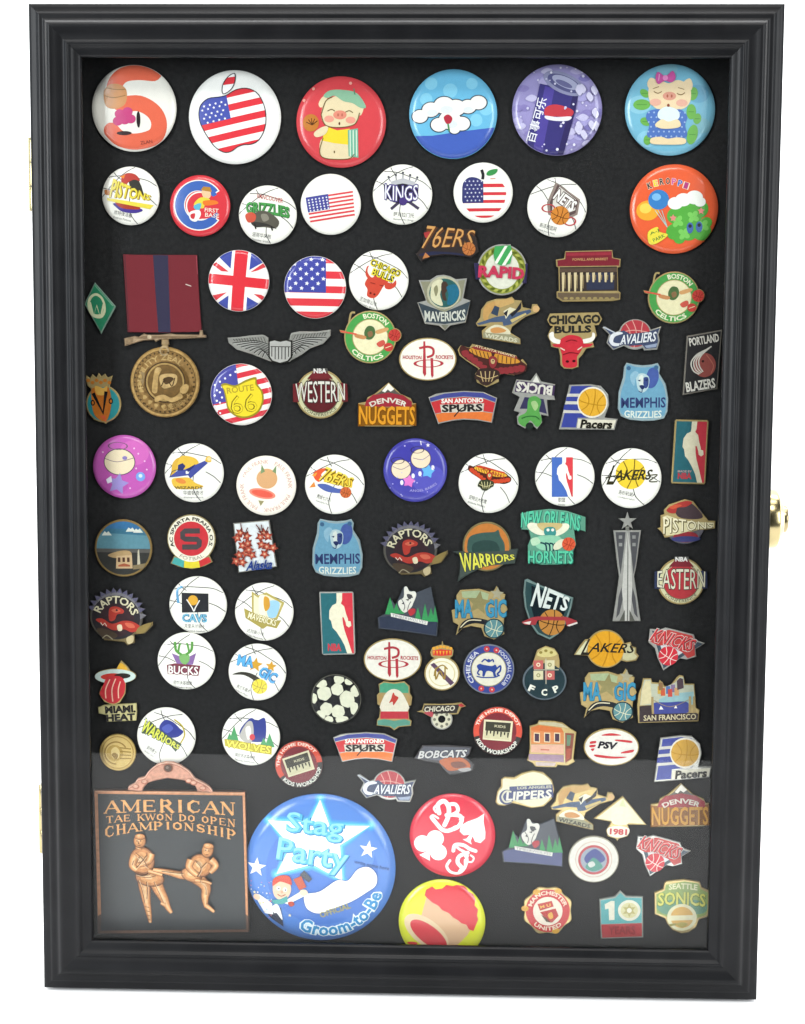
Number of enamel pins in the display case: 68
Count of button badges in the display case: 35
